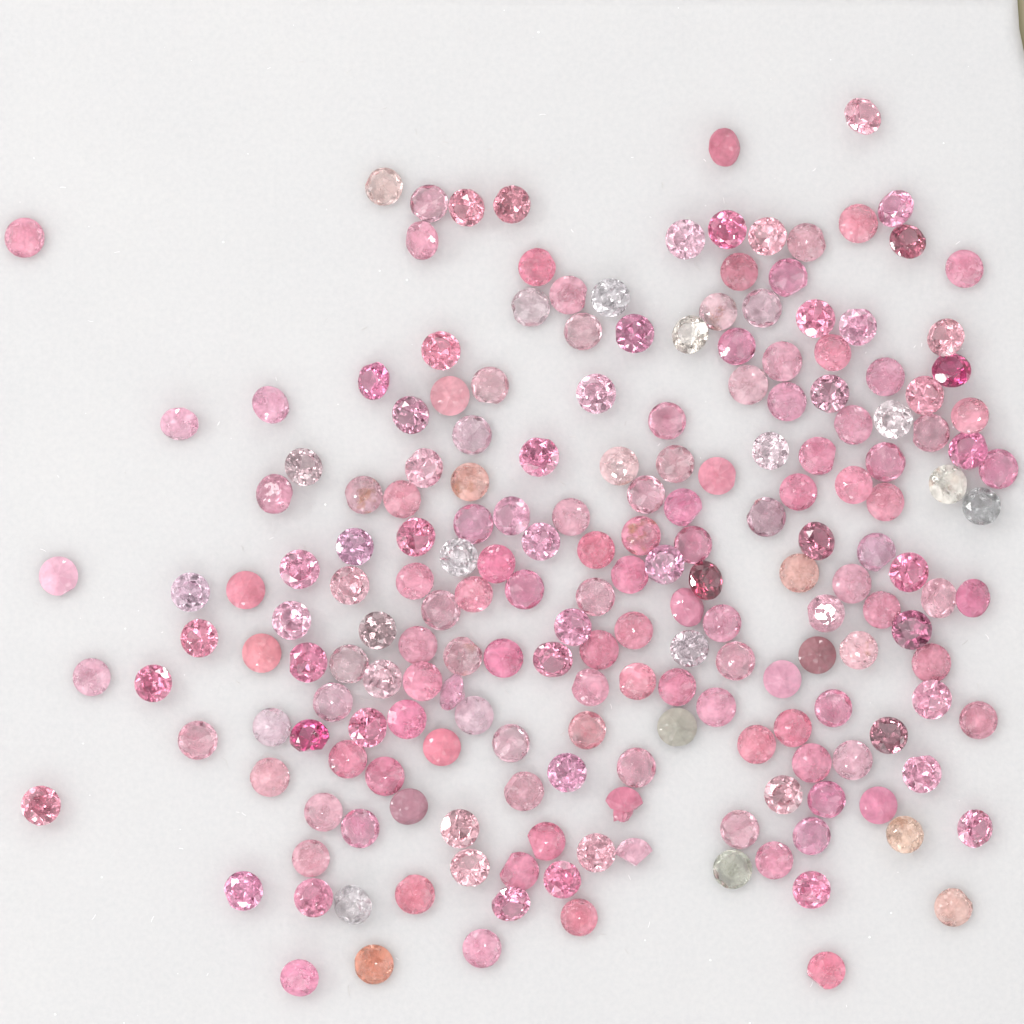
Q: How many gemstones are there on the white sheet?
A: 200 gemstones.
